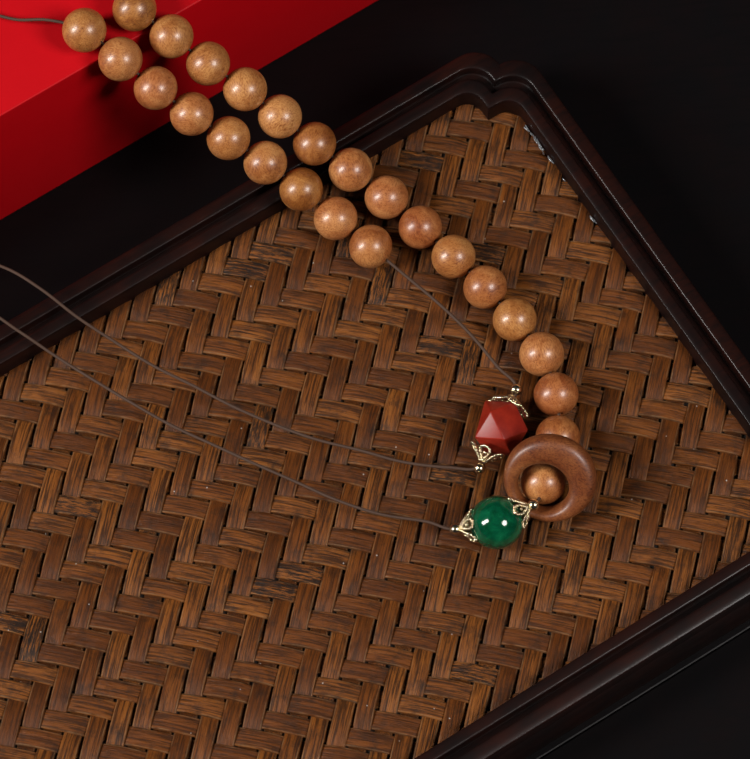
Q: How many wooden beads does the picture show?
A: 25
